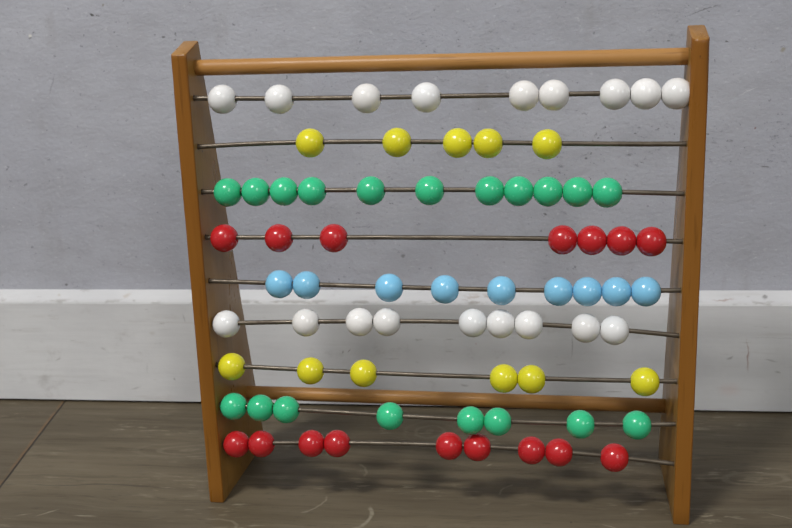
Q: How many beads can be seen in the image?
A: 73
